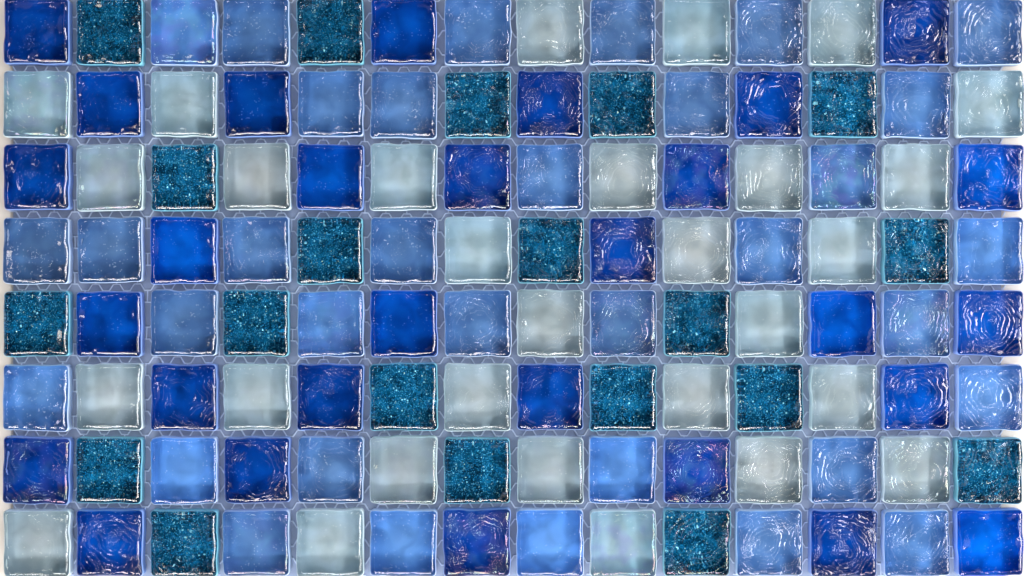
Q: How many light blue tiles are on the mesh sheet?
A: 34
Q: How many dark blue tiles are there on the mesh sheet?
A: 29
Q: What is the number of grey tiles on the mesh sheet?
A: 29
